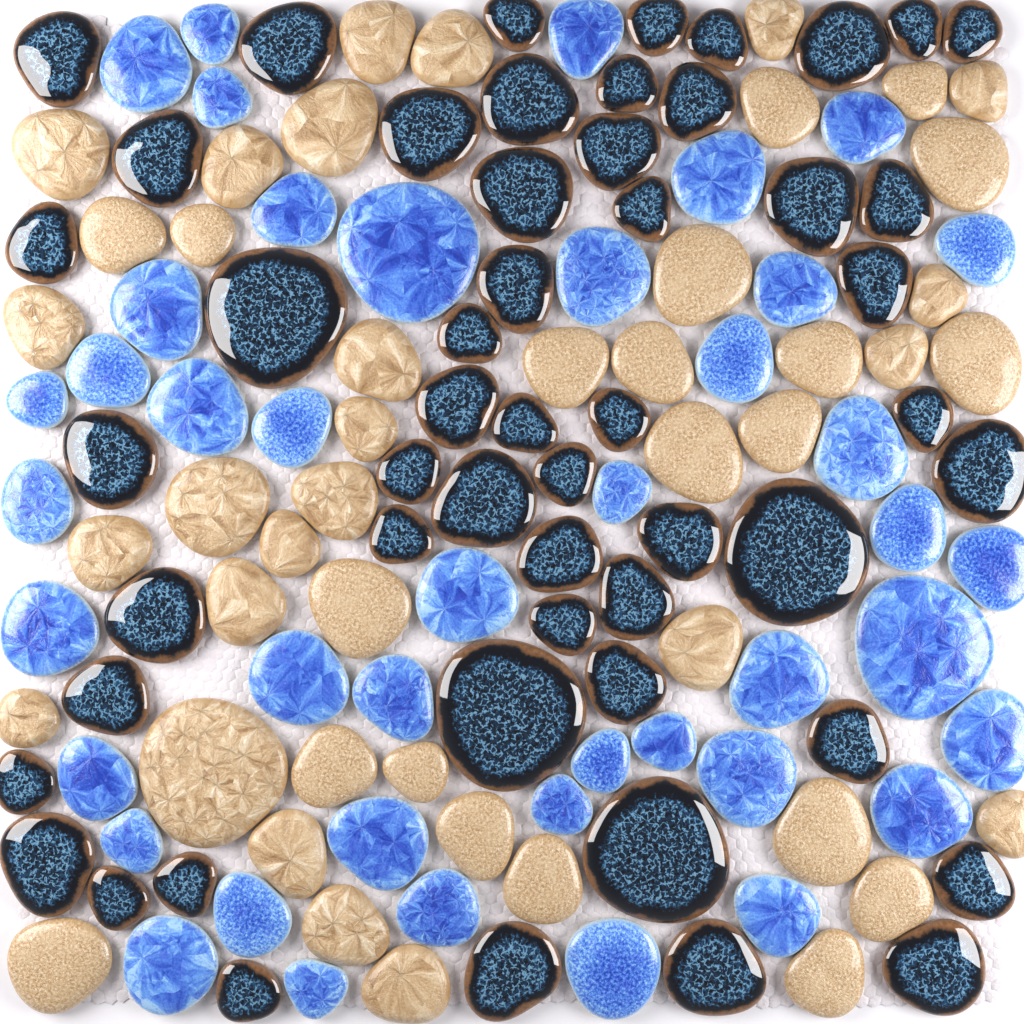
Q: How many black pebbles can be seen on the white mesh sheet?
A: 53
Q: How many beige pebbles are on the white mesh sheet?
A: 45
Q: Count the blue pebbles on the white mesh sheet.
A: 43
